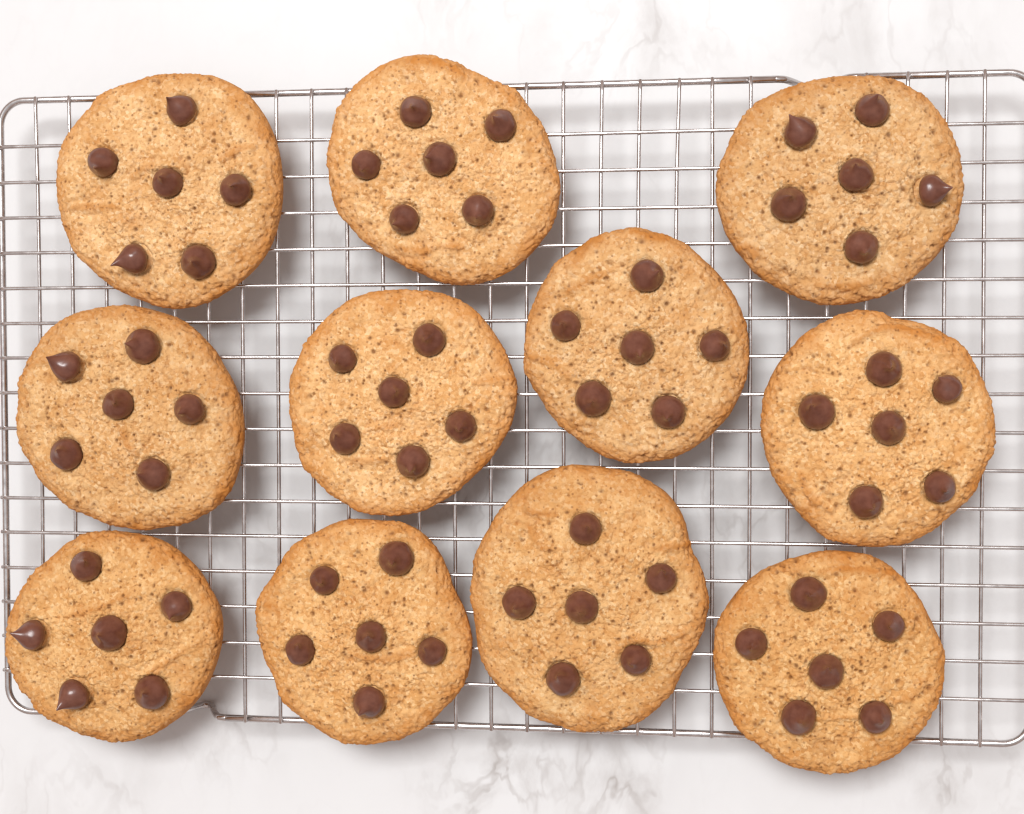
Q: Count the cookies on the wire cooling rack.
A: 11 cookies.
